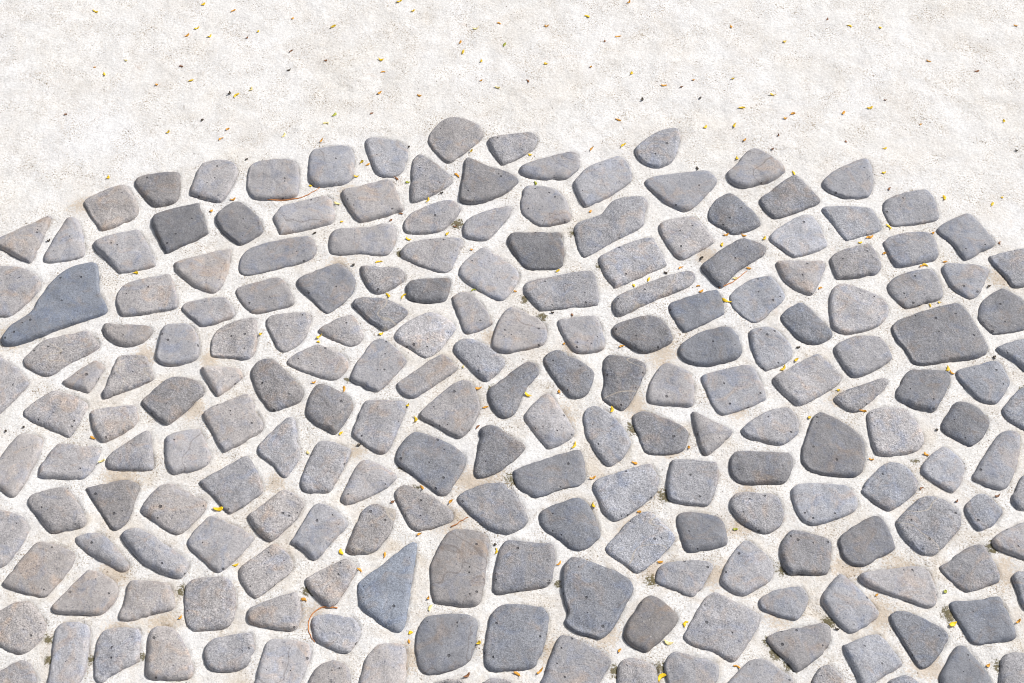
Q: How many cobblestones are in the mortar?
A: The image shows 200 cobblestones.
